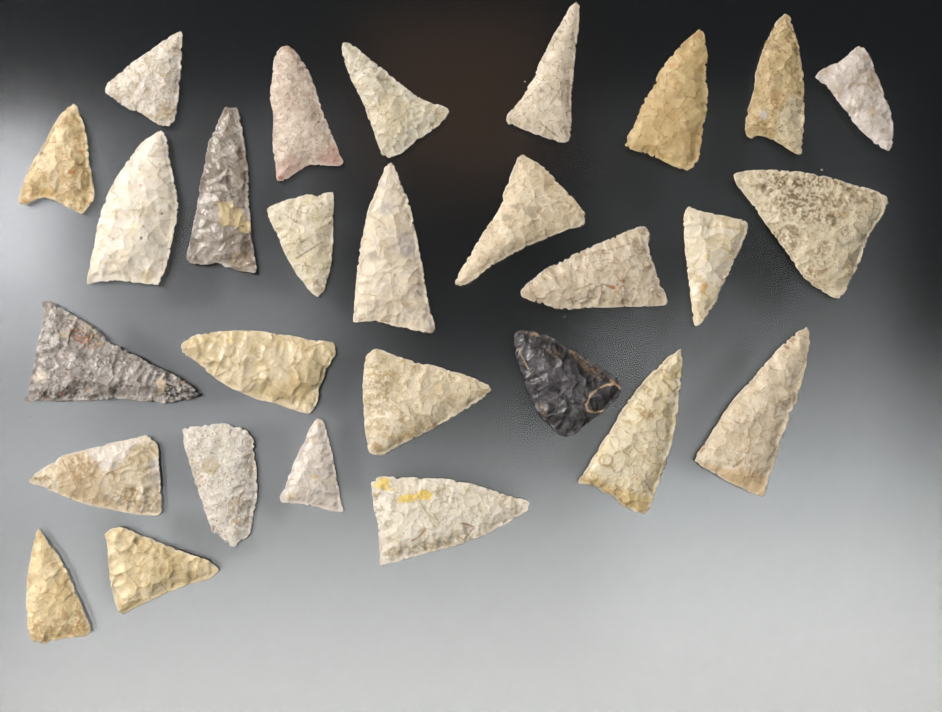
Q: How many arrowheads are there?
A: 28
